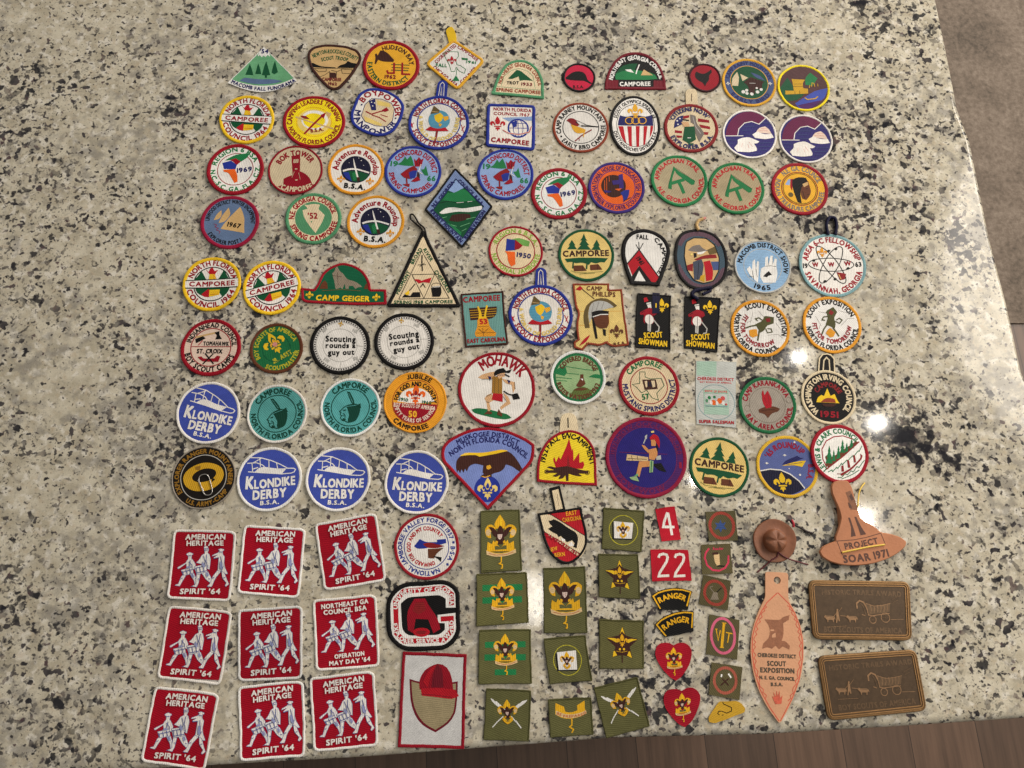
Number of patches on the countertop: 111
